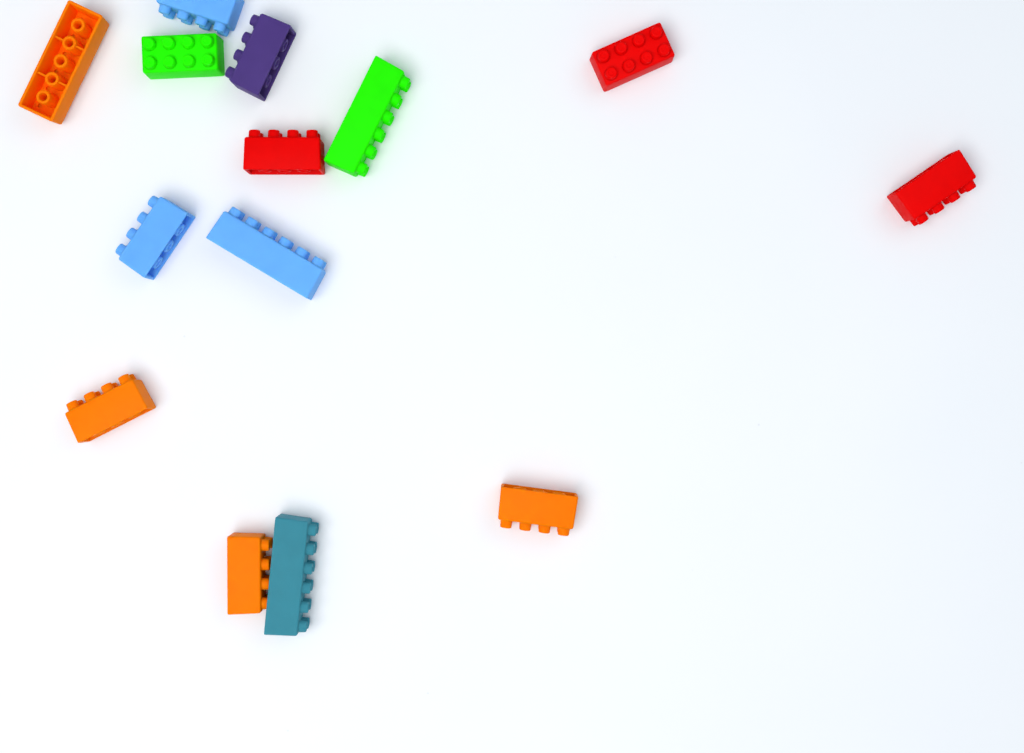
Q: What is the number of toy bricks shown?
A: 14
